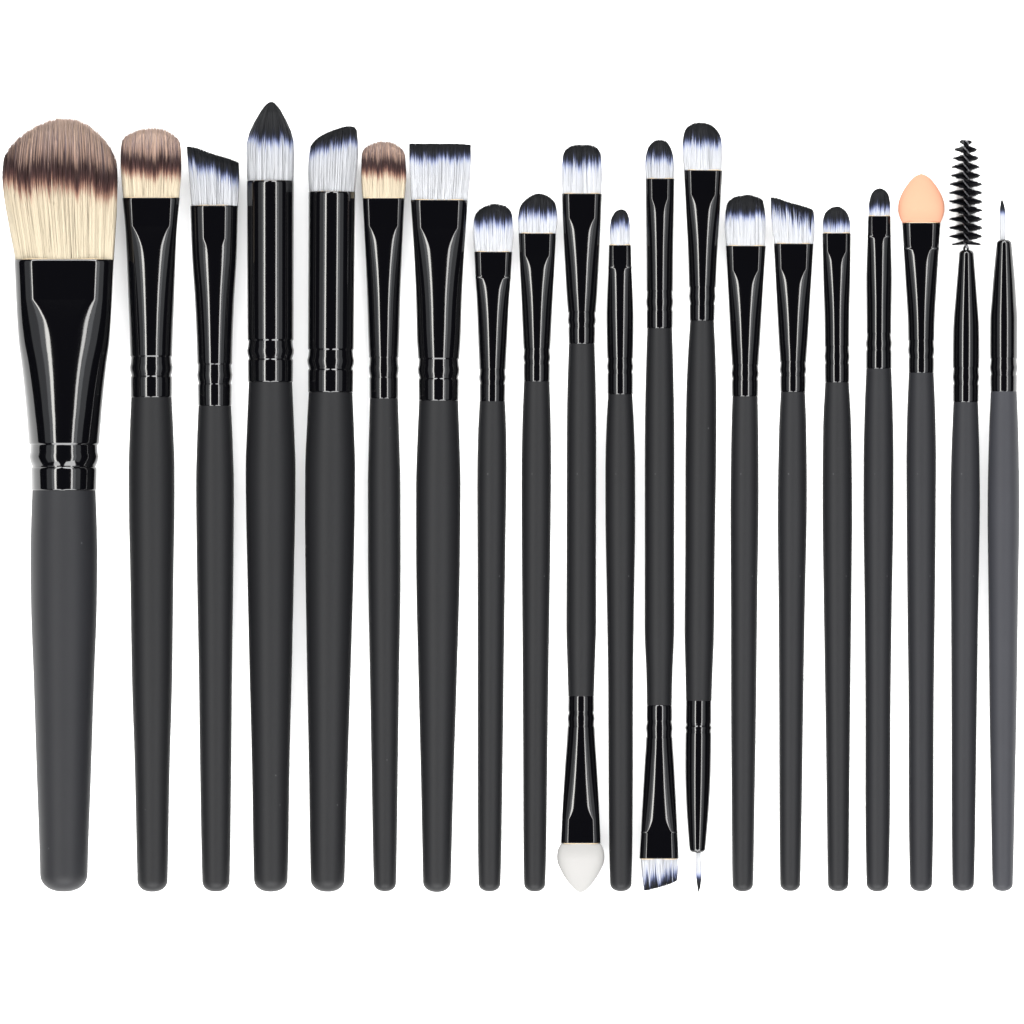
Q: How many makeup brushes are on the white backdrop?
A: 20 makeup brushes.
